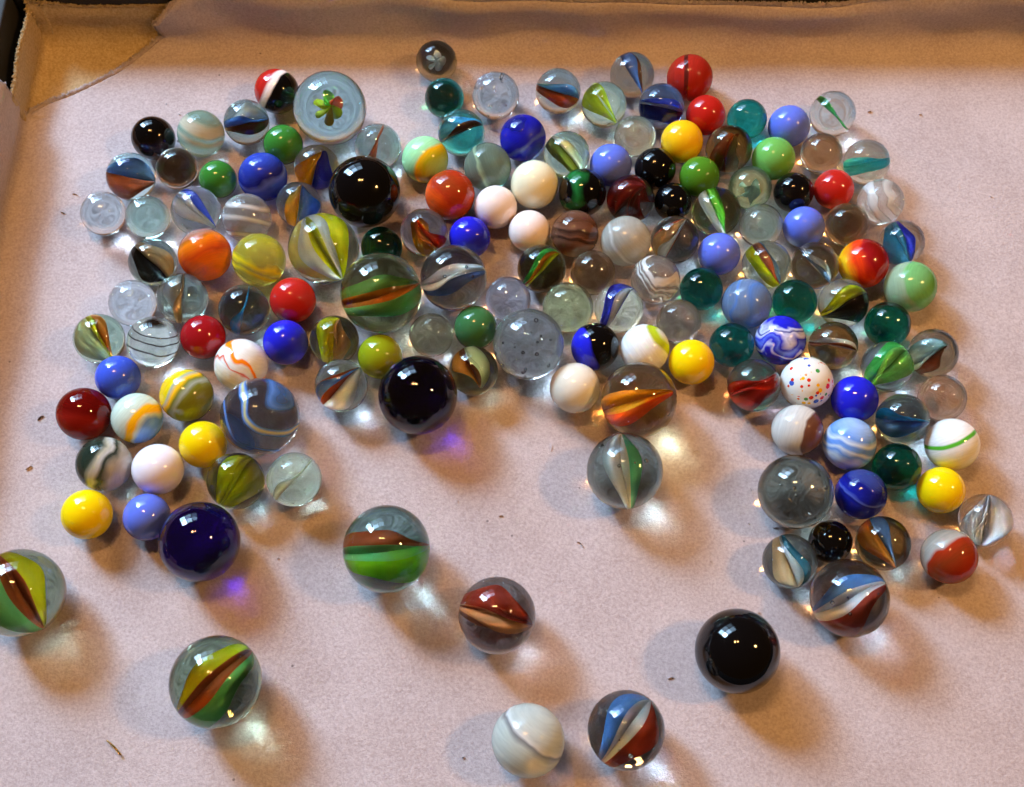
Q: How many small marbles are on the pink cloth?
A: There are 135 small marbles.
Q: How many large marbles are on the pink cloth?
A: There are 20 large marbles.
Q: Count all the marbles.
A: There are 155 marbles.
